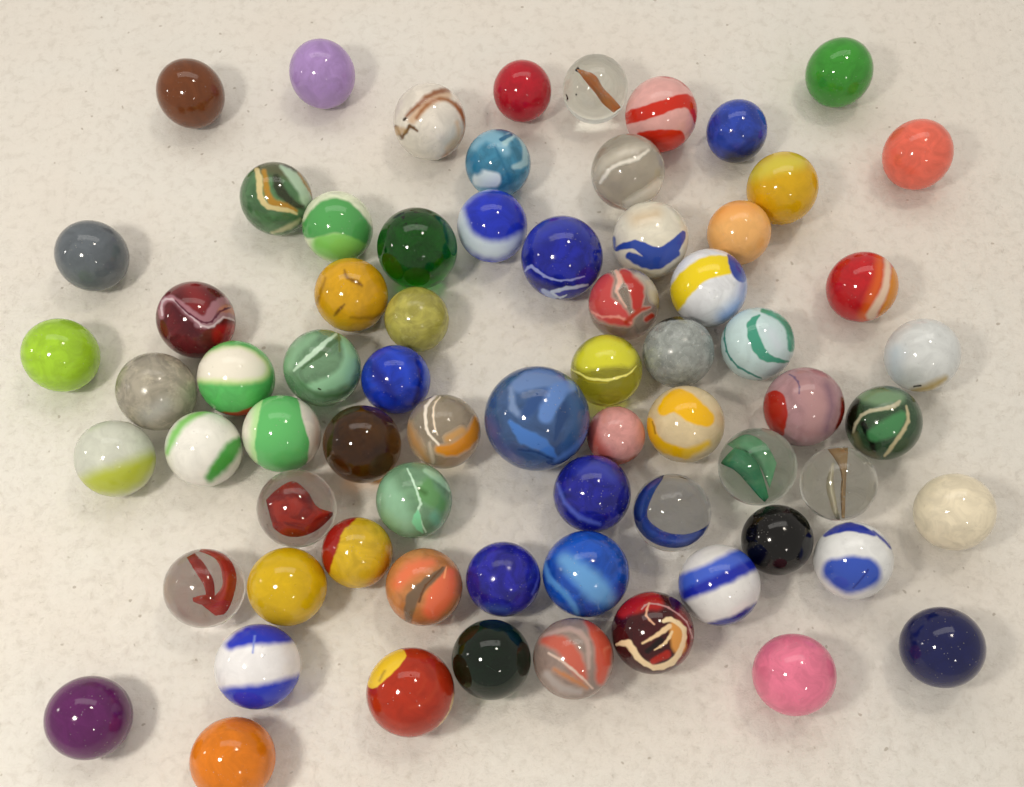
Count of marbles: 70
